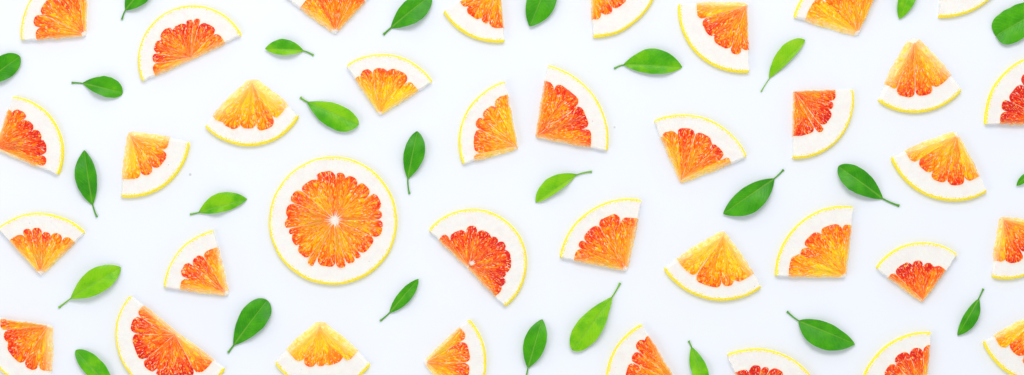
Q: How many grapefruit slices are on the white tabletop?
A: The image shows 36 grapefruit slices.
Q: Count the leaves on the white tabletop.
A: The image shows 27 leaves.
